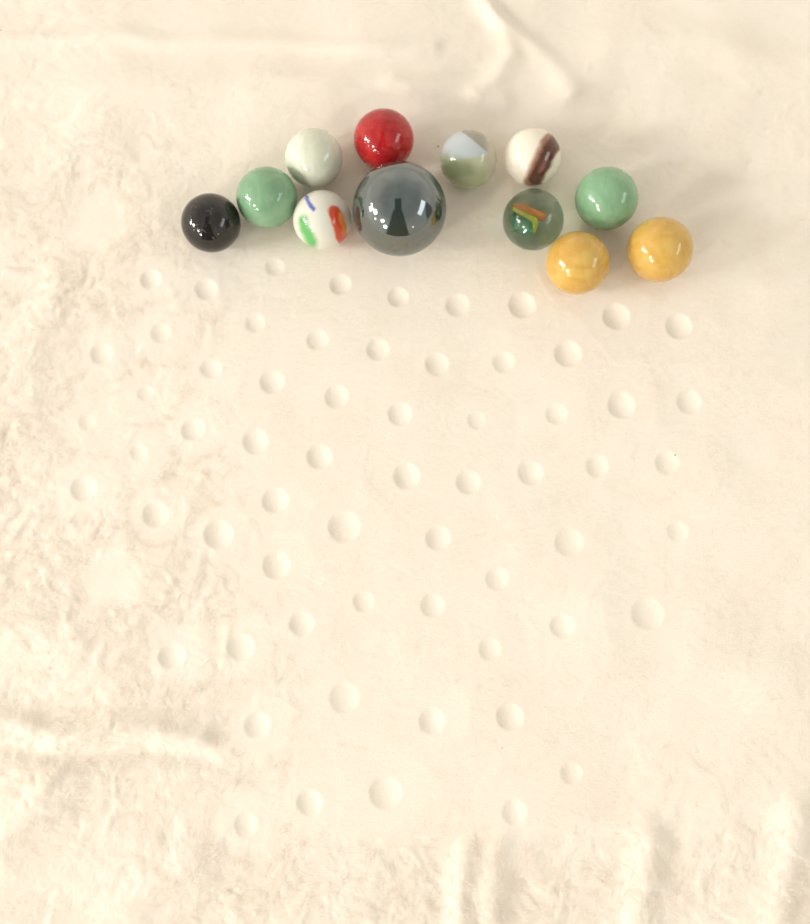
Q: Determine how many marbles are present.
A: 12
